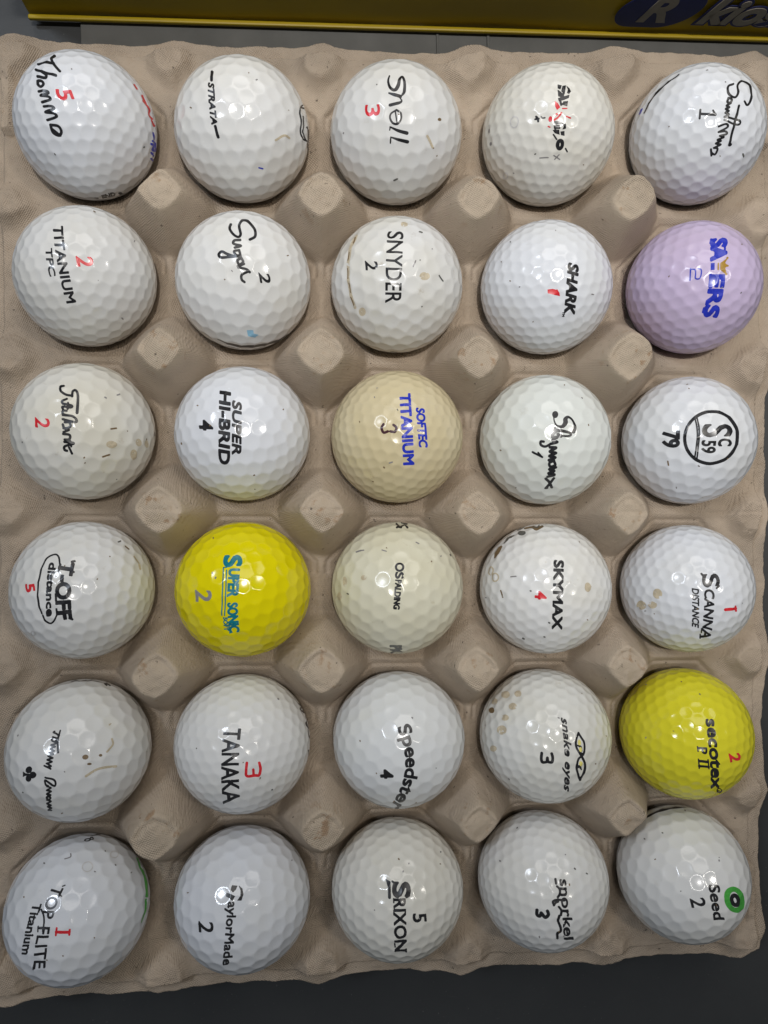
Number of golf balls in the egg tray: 30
